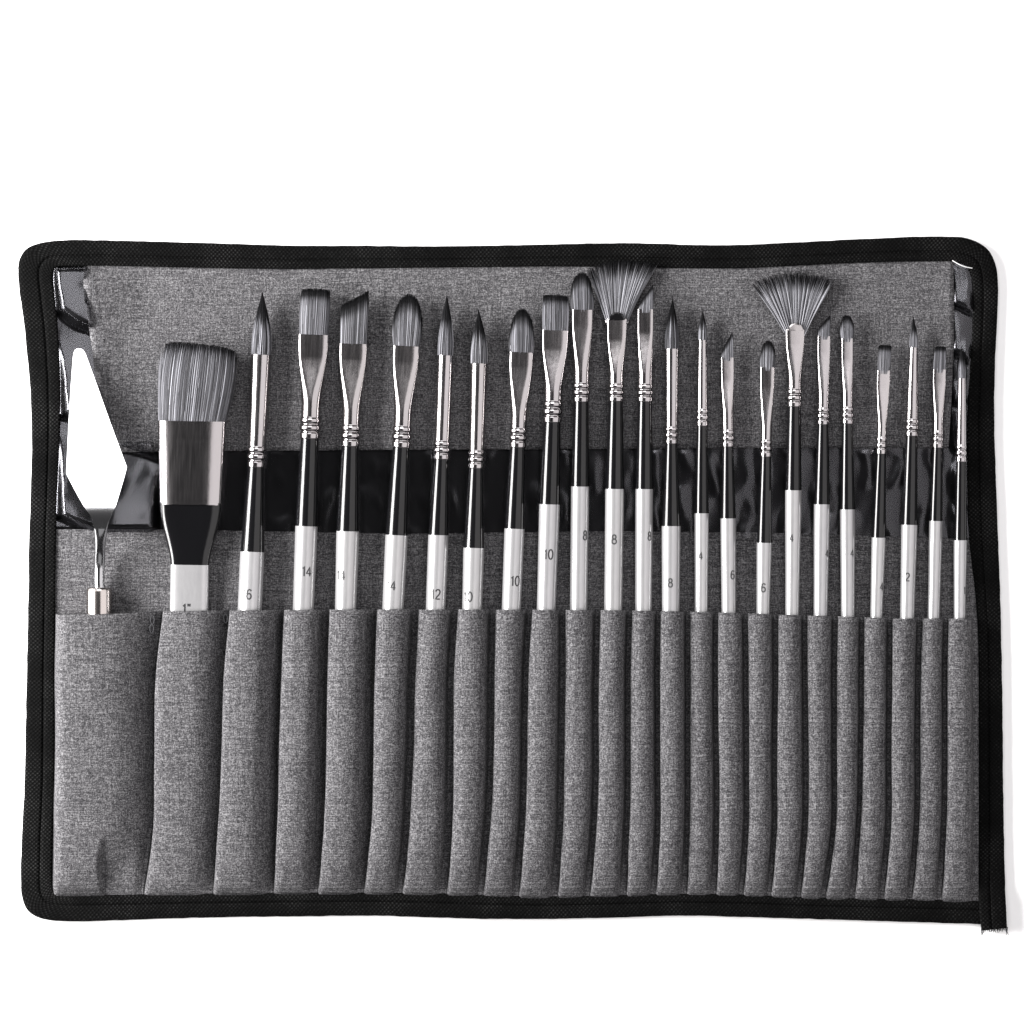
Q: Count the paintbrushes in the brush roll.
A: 23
